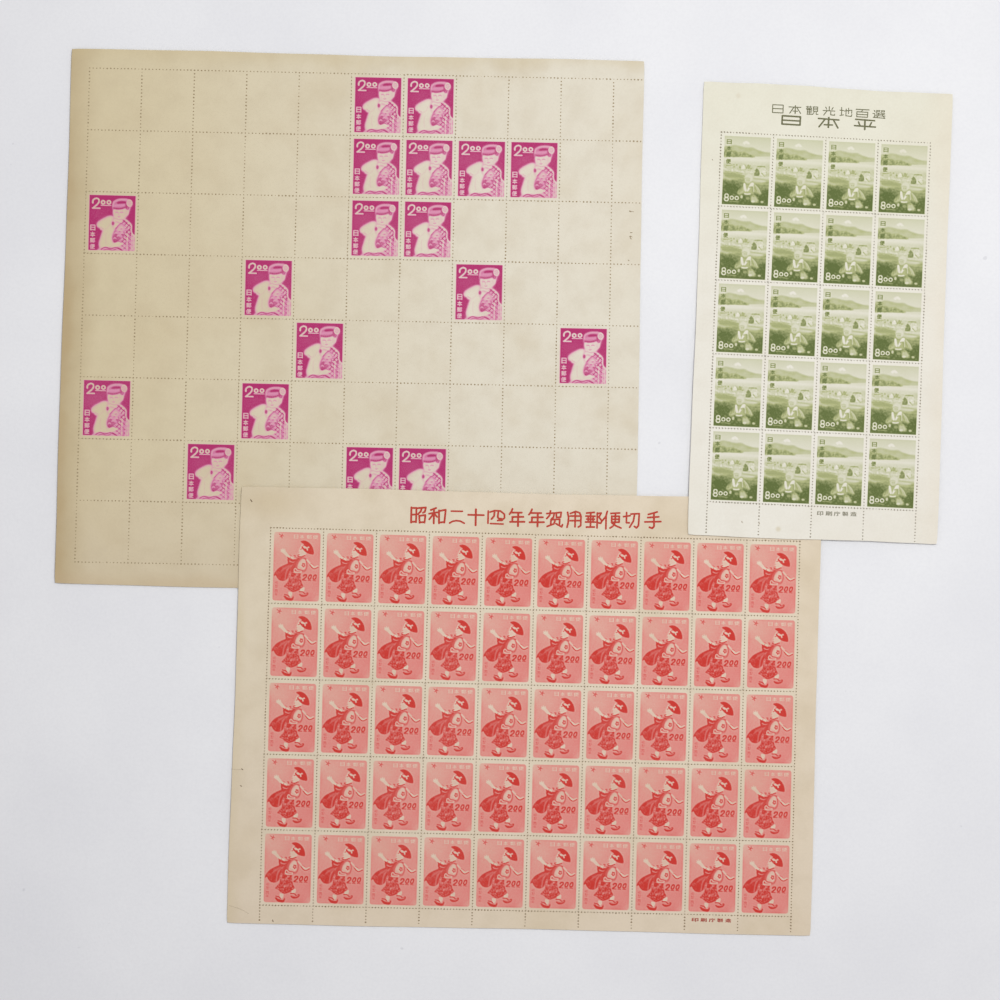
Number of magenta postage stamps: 18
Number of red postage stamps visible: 50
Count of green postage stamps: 20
